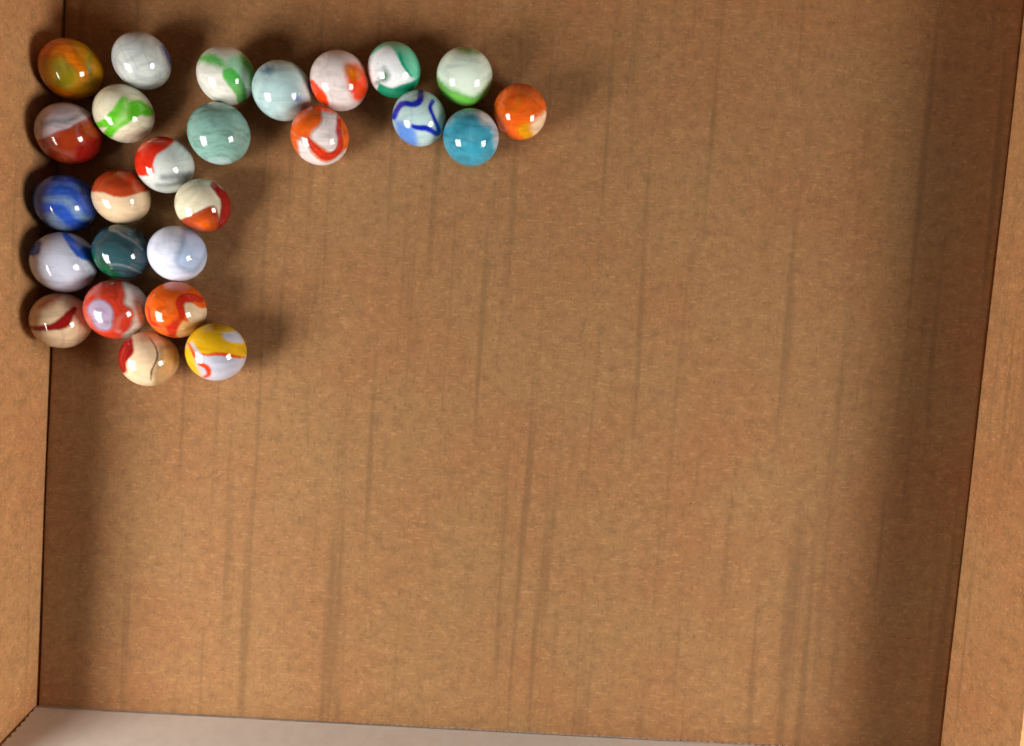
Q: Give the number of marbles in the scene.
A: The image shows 26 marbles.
